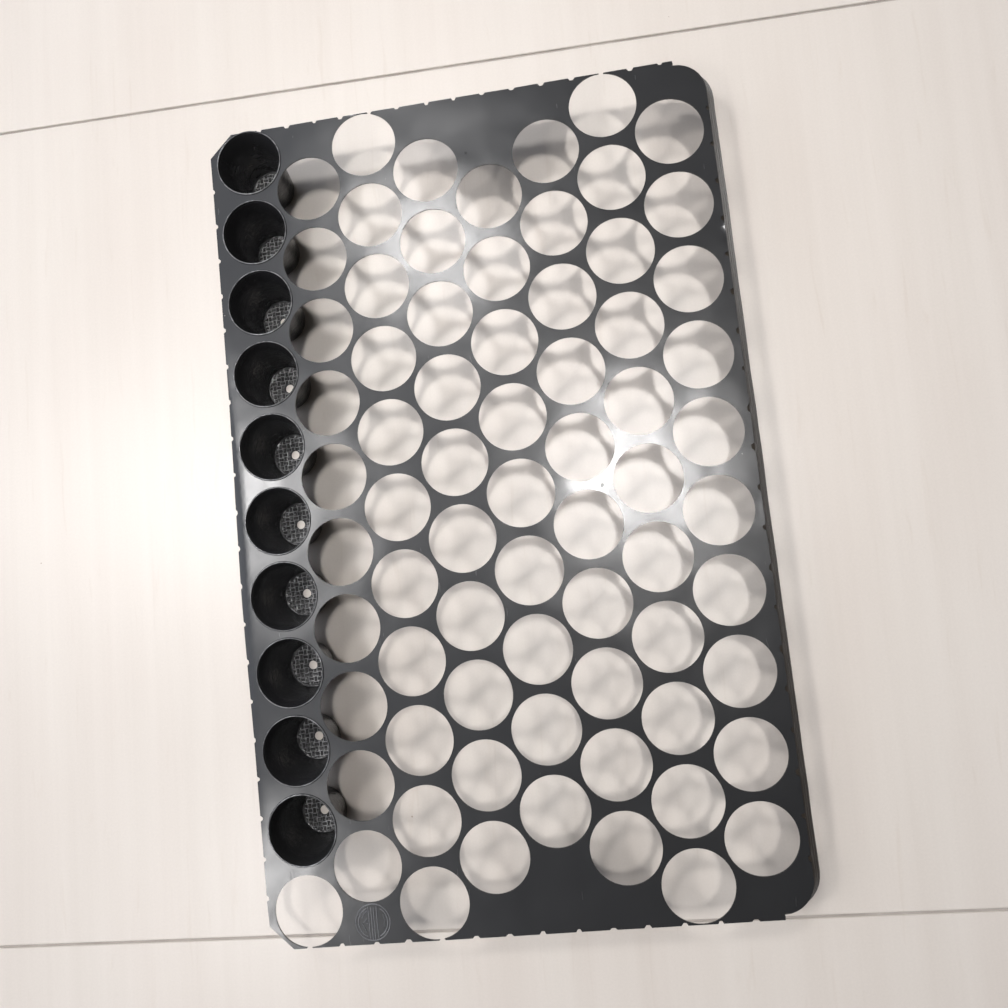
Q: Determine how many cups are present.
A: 10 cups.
